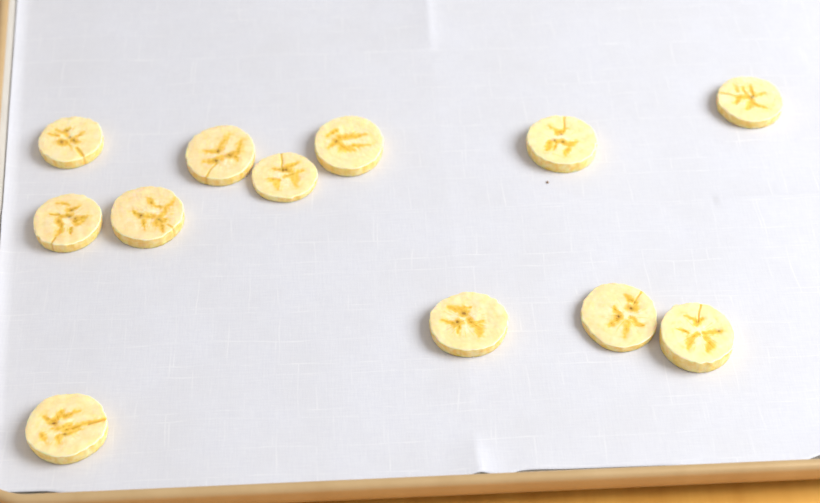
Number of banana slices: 12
